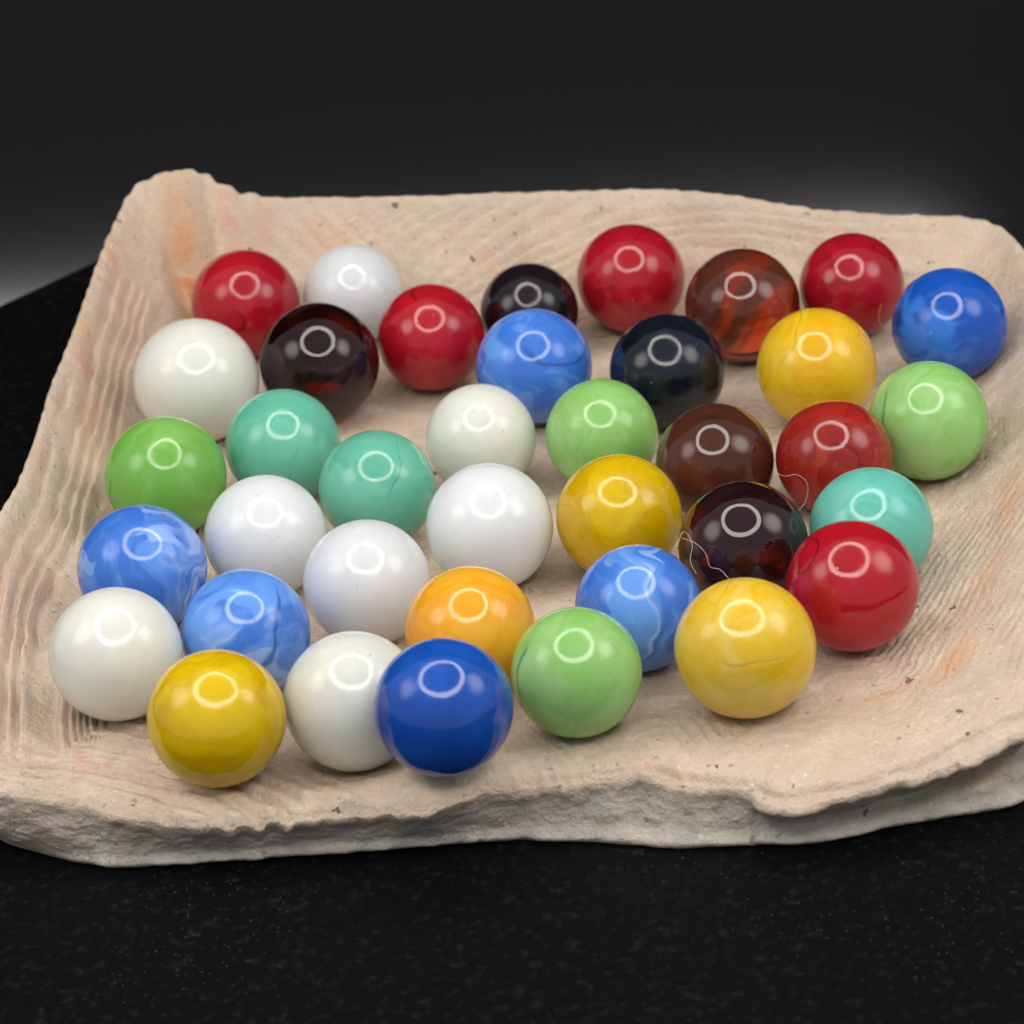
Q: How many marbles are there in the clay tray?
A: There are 38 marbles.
